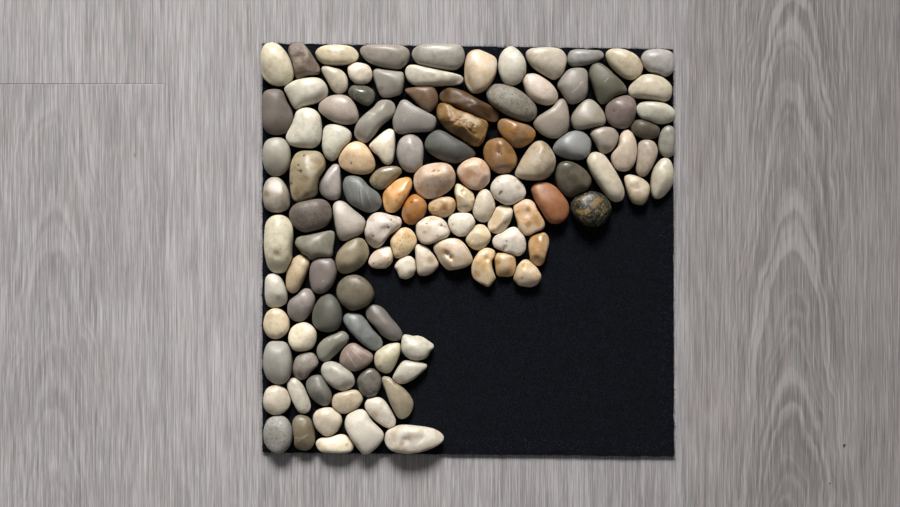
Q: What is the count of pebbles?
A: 120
